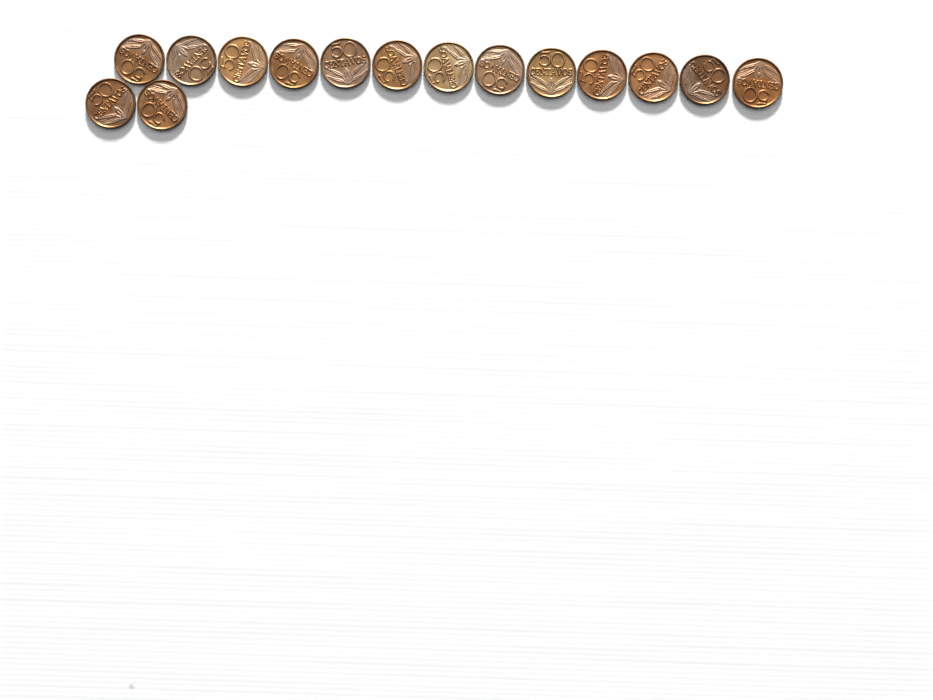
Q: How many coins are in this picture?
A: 15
